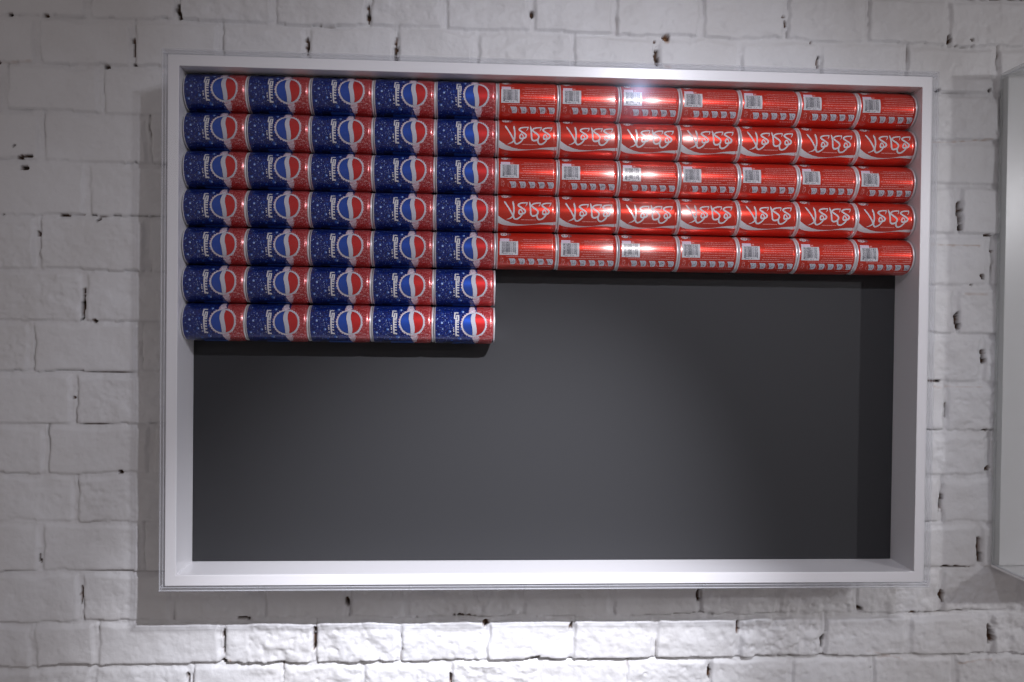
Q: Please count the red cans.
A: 35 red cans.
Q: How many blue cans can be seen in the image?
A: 35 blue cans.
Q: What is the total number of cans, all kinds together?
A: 70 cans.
